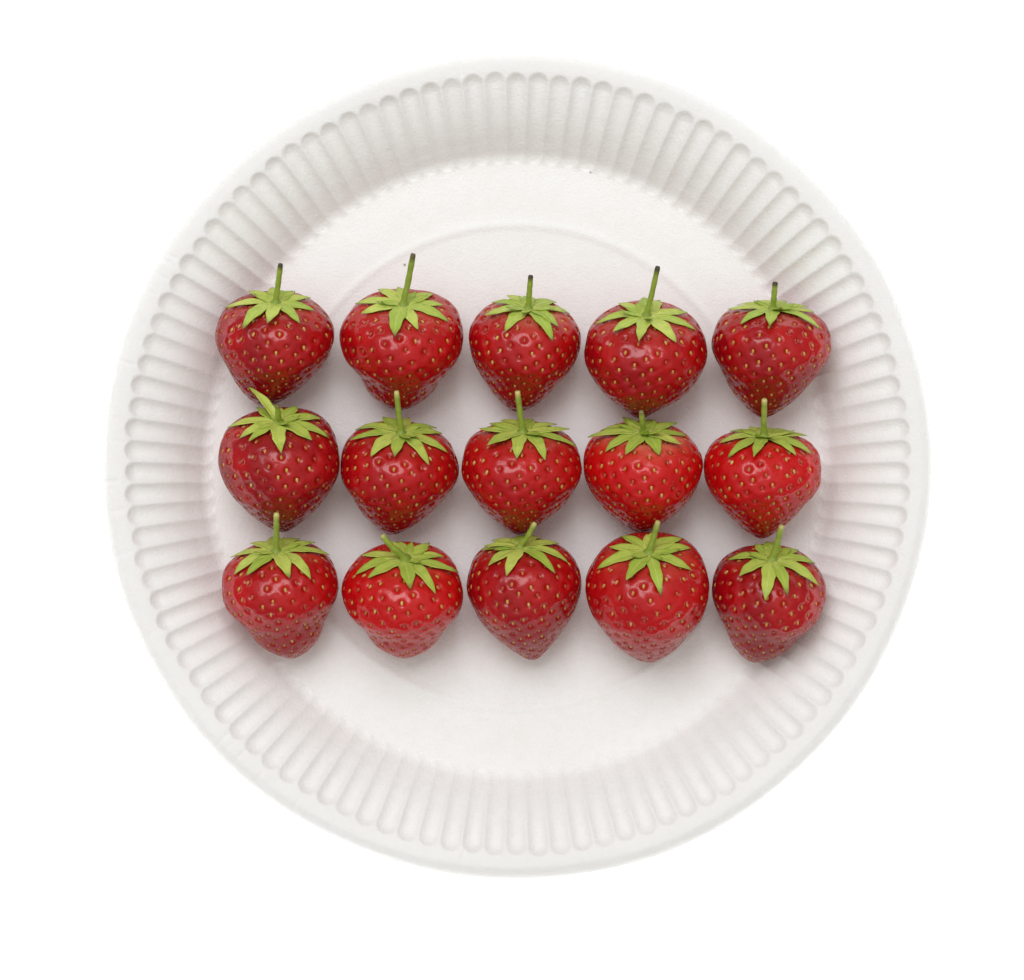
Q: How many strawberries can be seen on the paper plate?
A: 15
